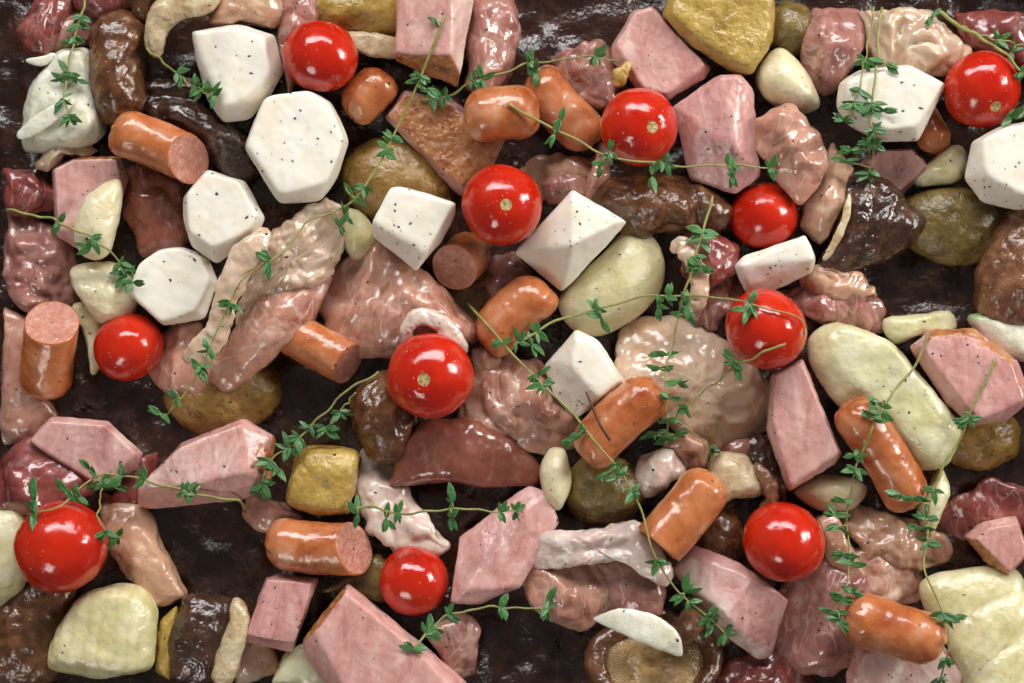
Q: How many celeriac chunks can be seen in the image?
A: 10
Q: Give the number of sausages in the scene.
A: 14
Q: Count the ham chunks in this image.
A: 16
